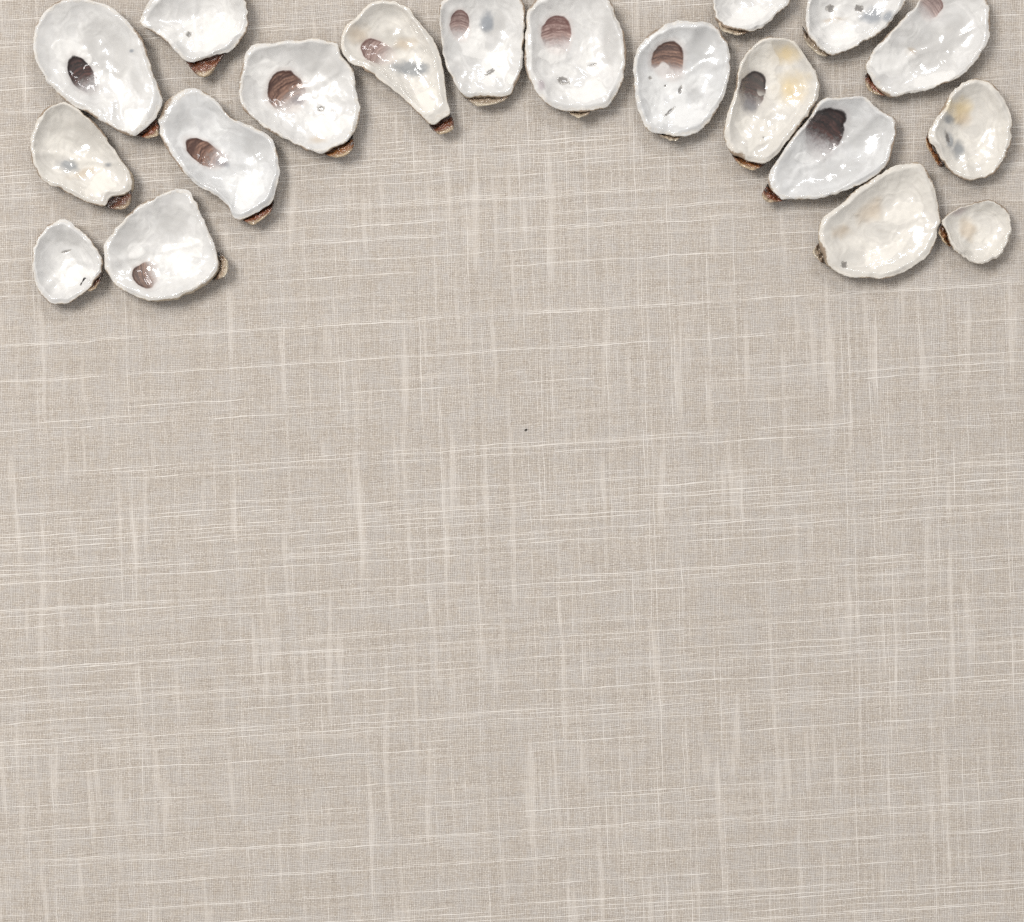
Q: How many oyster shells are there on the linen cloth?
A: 19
